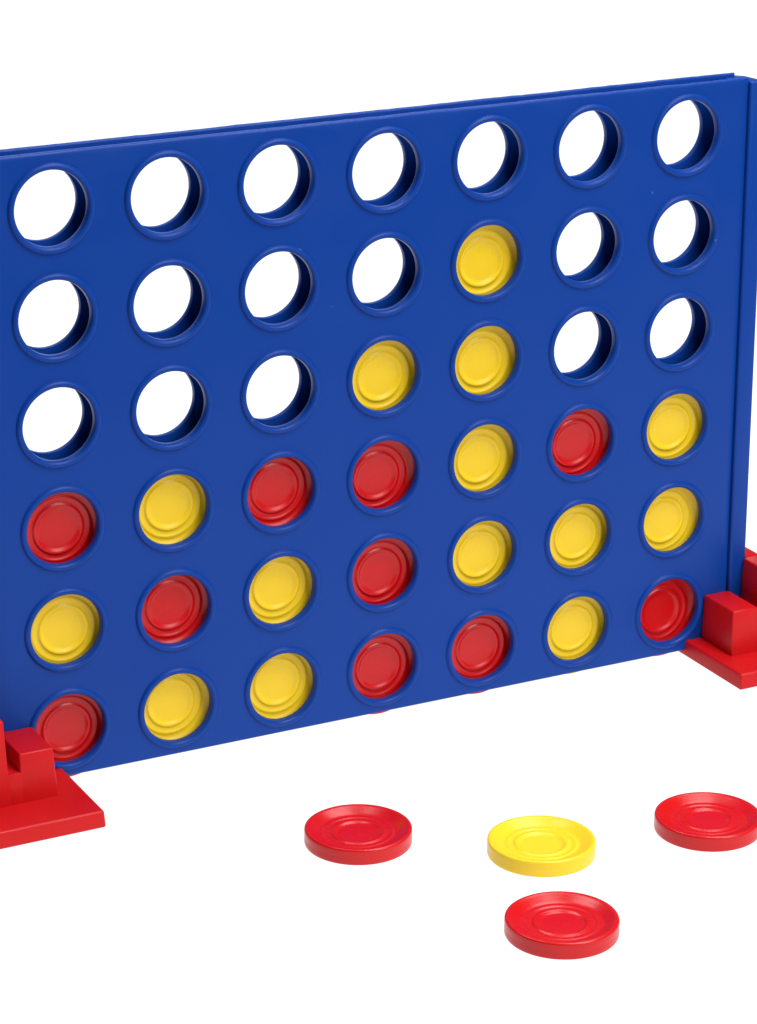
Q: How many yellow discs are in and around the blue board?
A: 15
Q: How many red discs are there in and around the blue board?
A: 13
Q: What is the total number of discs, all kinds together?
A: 28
